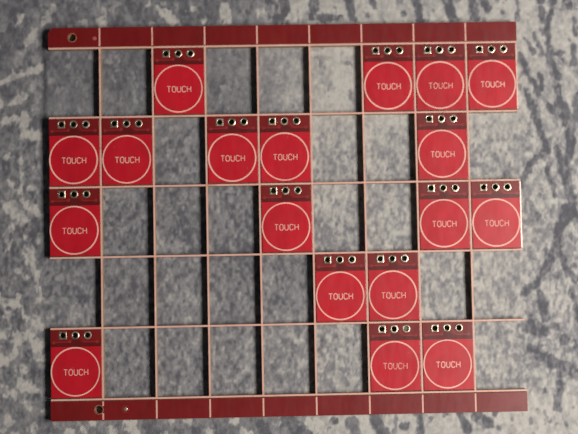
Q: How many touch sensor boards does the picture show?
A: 18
